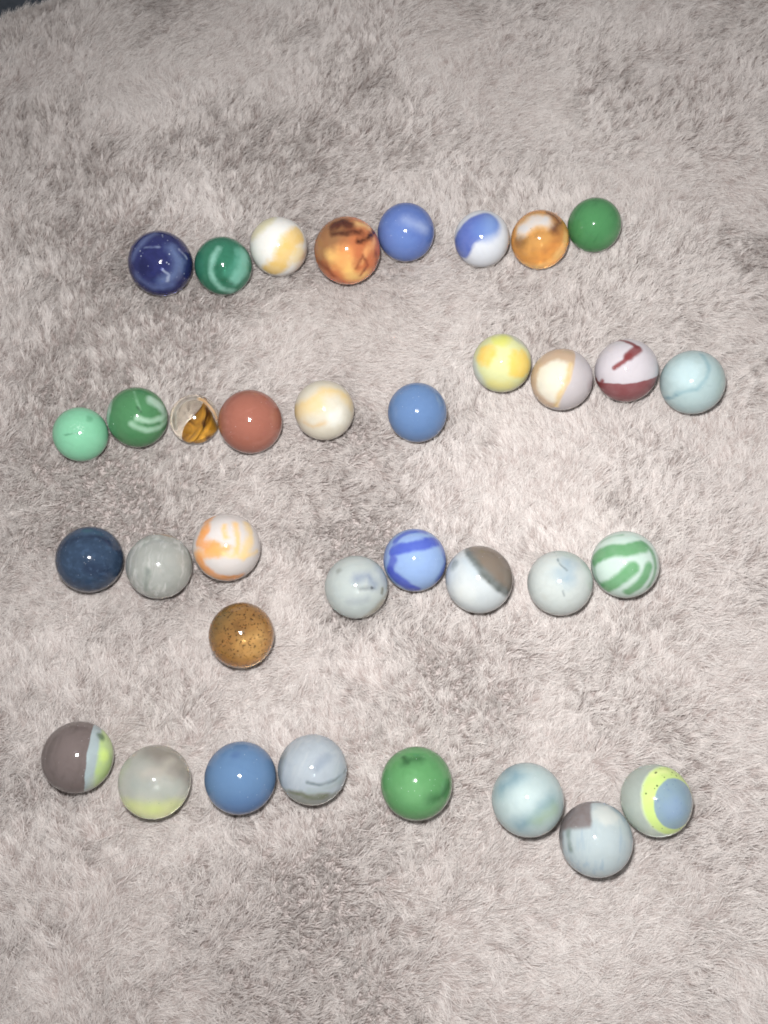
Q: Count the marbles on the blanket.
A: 35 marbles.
